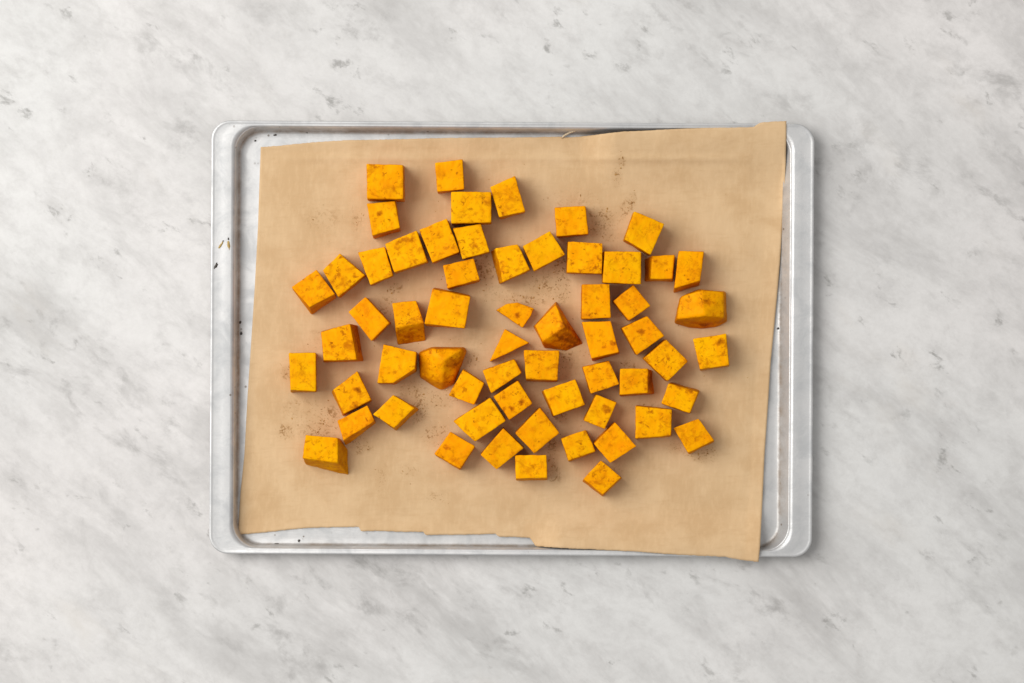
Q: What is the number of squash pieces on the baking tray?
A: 60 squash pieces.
